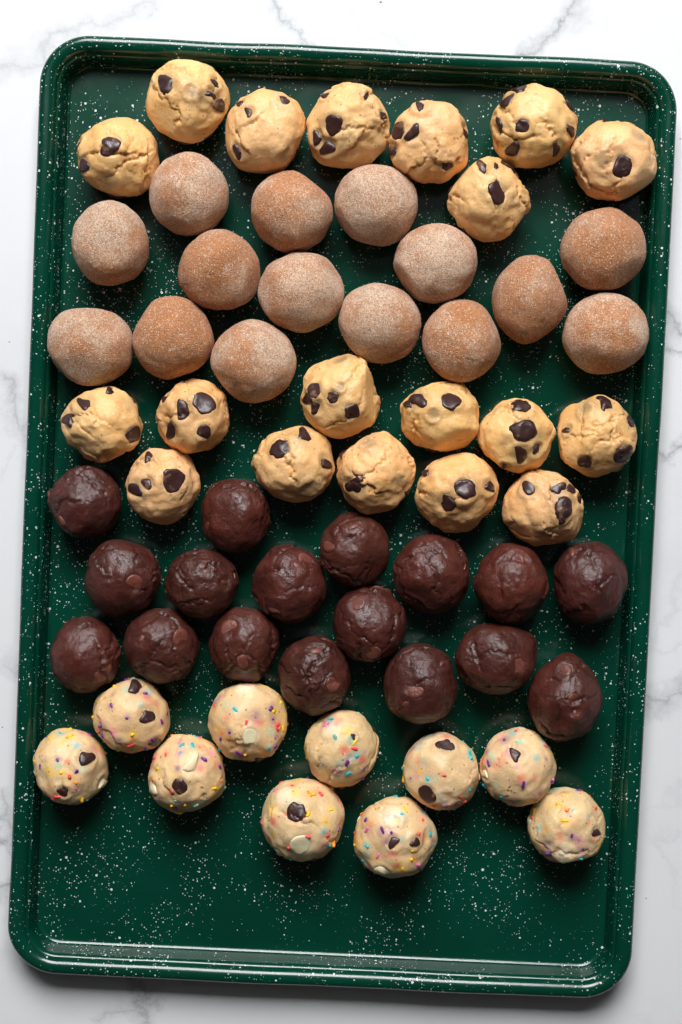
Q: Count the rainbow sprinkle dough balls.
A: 10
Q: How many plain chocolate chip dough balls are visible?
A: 19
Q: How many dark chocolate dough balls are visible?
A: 17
